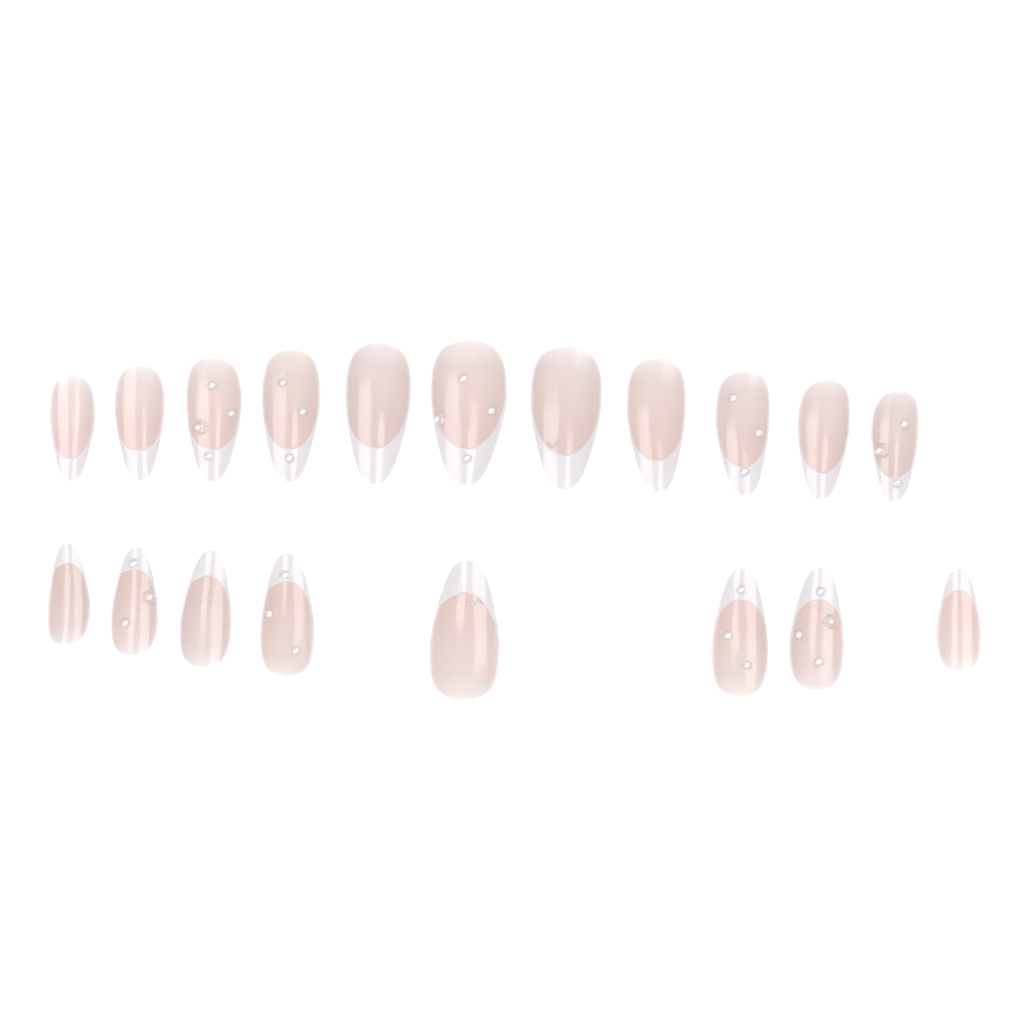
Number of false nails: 19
